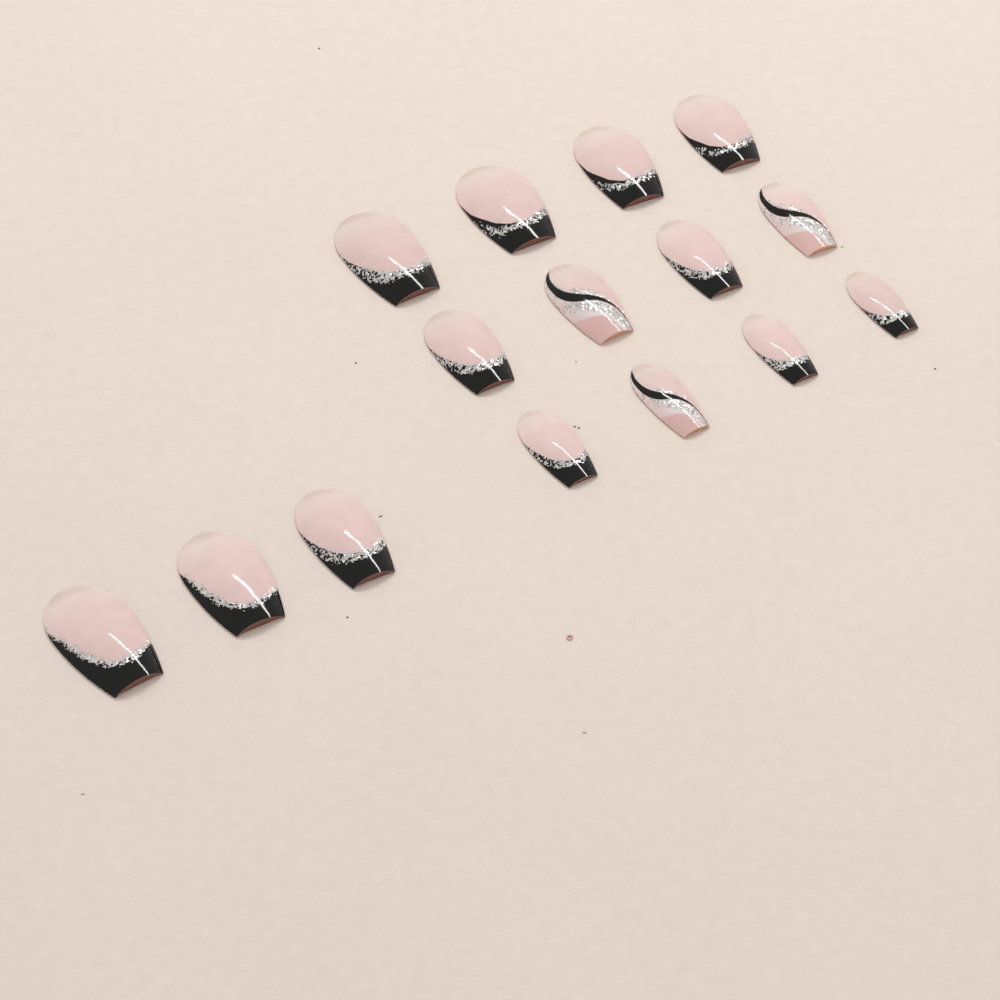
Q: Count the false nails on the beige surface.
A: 15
